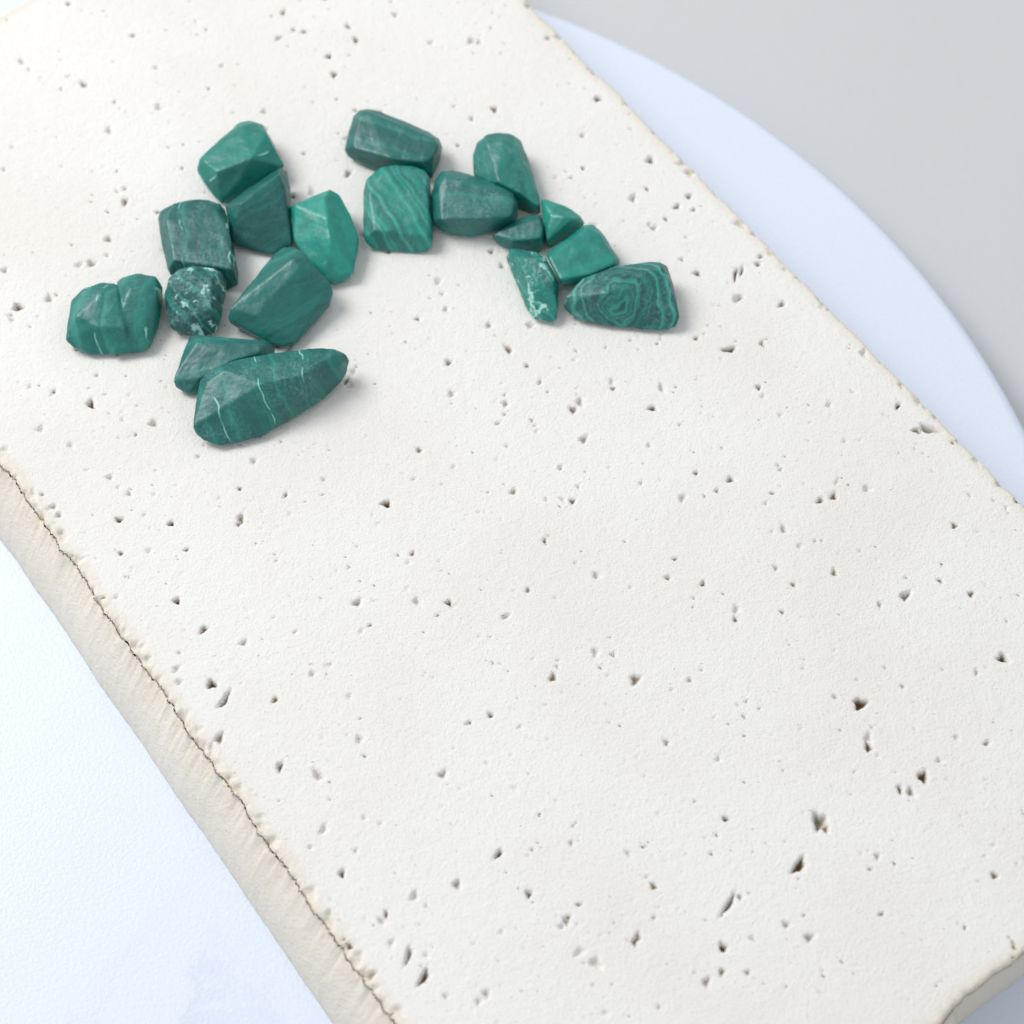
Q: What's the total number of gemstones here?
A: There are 18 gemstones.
